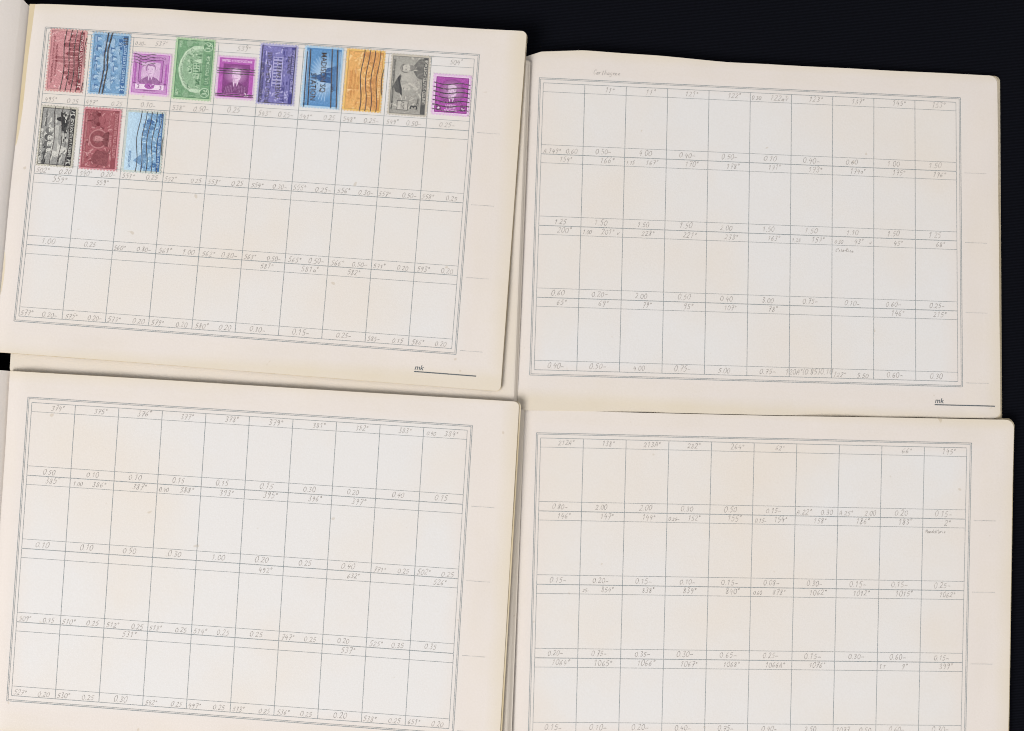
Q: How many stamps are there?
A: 13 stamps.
